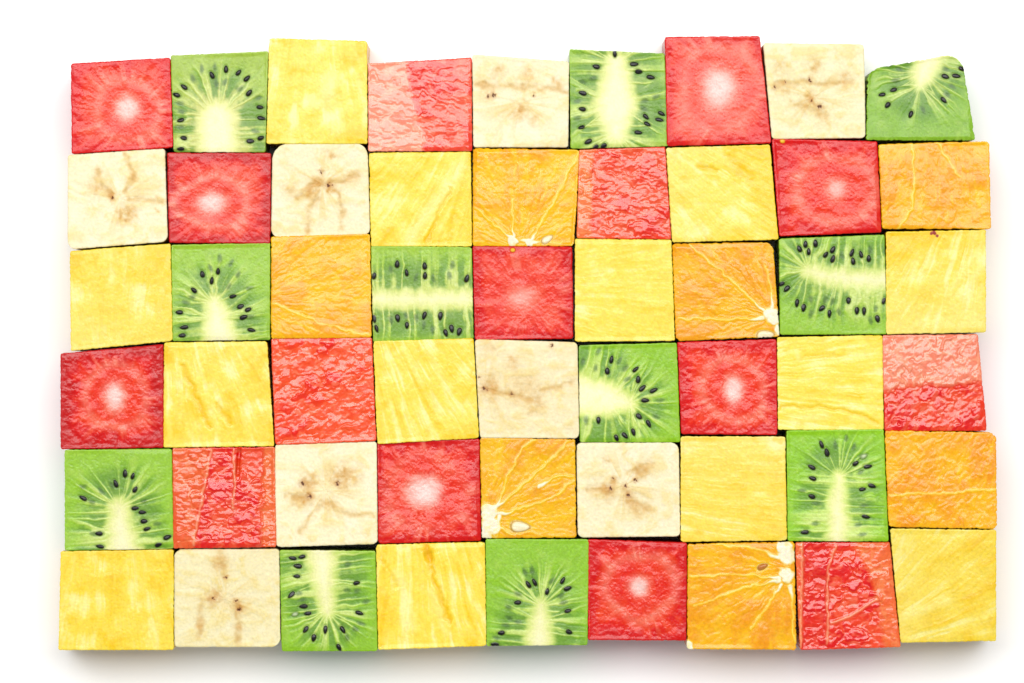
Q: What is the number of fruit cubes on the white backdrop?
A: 54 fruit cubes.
